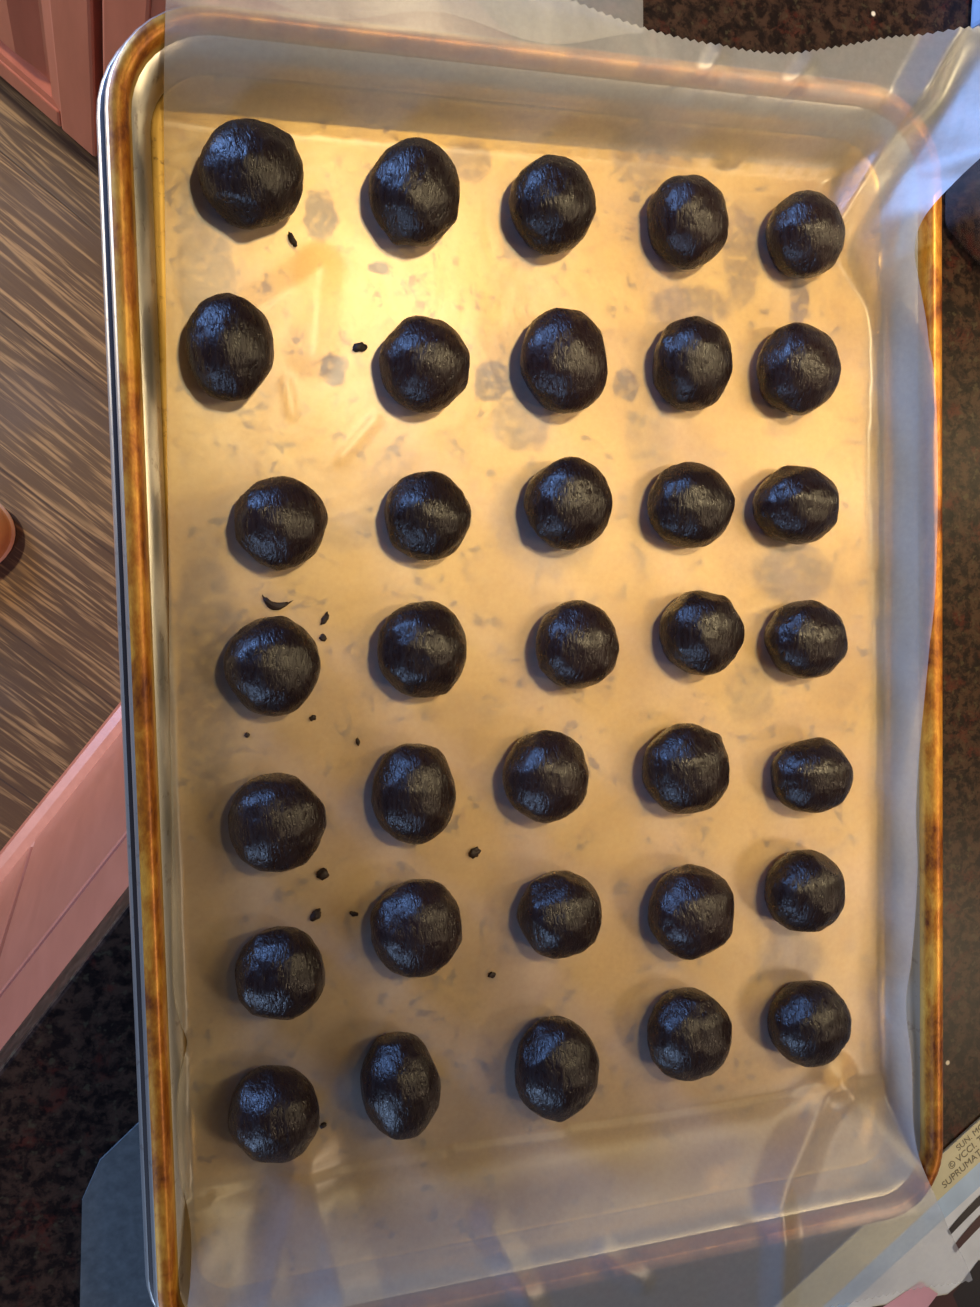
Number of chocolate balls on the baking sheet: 35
